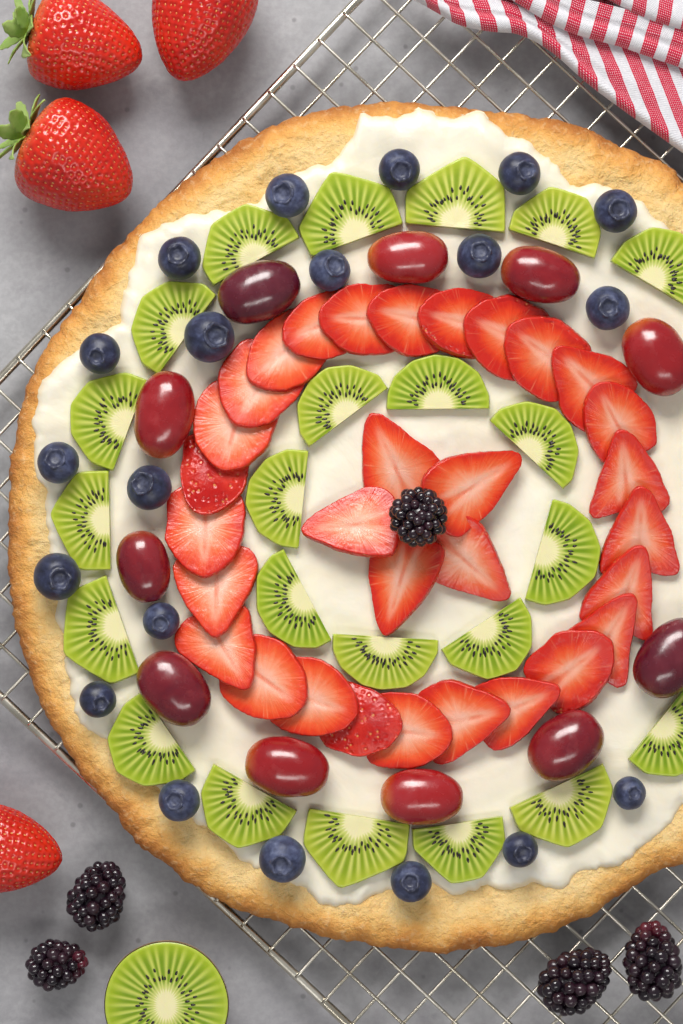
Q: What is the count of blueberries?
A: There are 20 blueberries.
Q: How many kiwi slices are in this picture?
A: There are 23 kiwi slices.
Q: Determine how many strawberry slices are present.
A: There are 31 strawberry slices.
